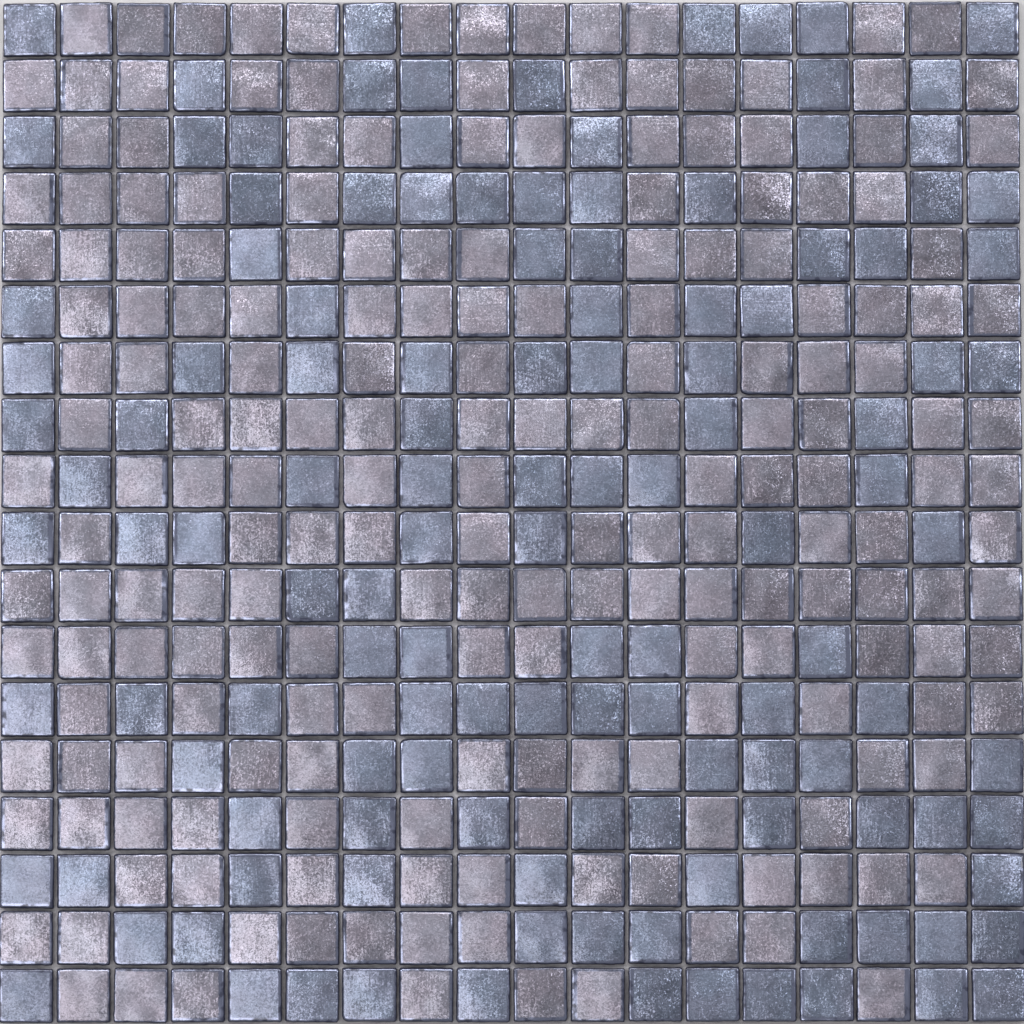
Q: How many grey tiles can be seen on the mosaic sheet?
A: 197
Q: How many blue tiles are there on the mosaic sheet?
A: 127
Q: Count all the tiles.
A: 324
